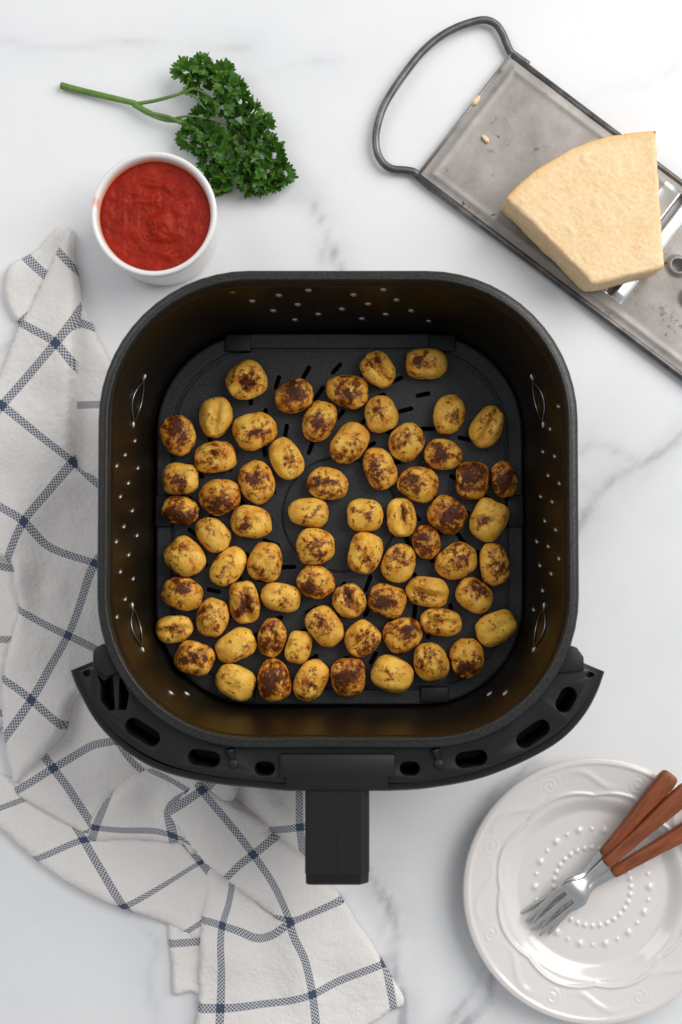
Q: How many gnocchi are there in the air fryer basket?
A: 68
